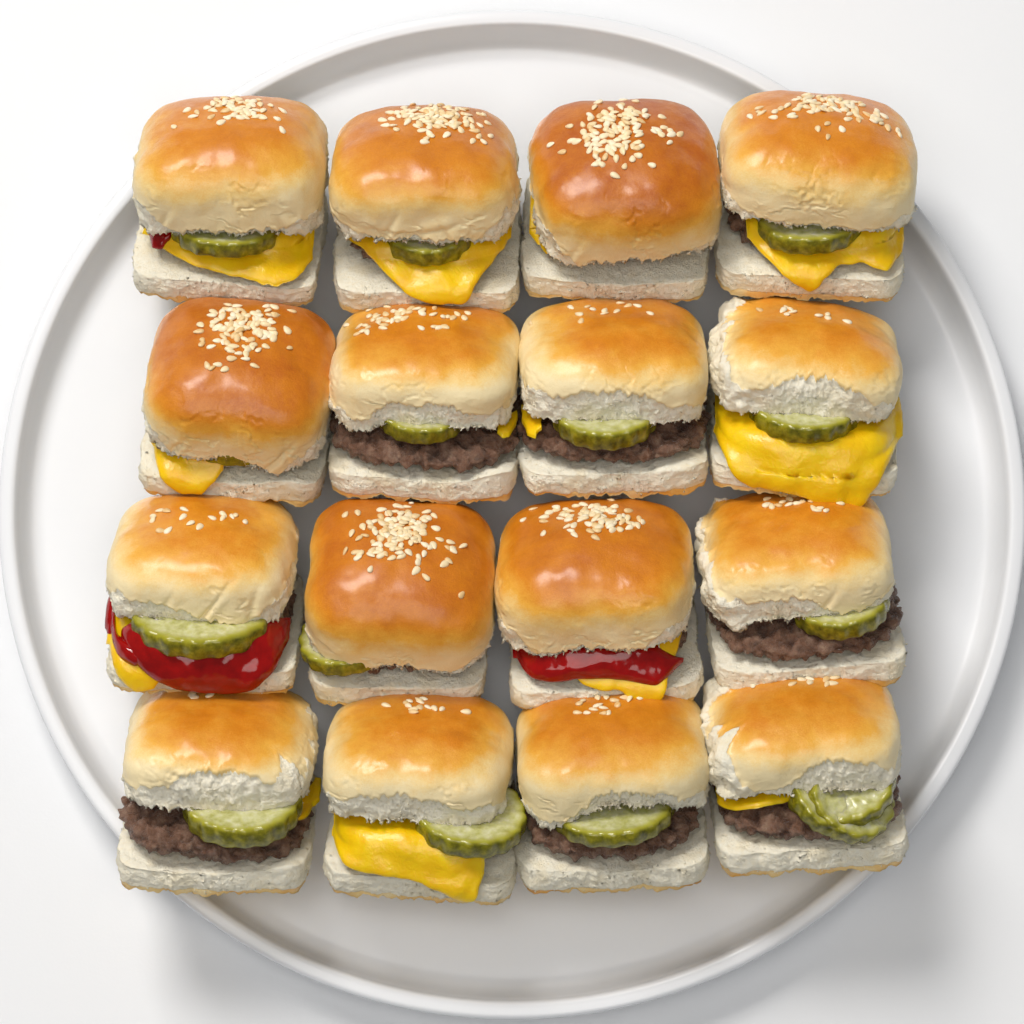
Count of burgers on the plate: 16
